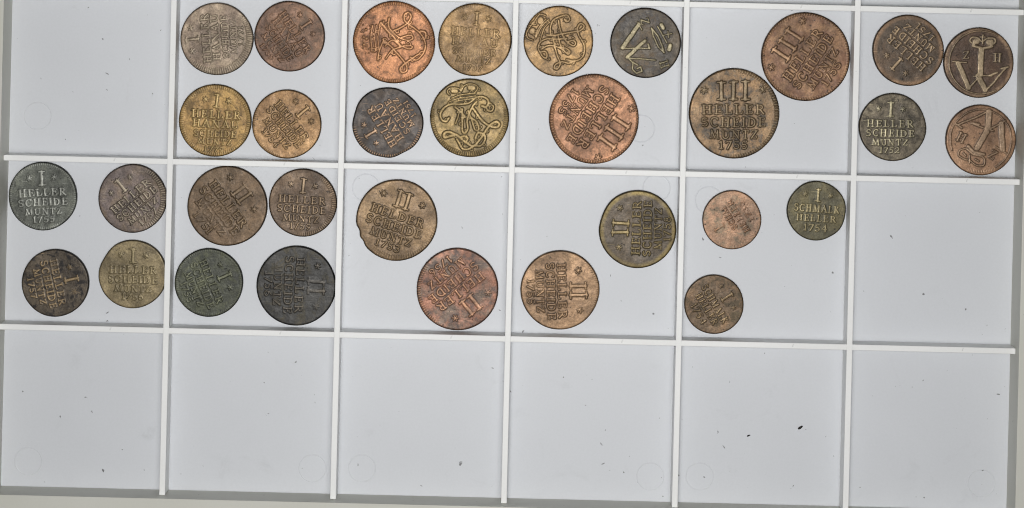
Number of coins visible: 32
